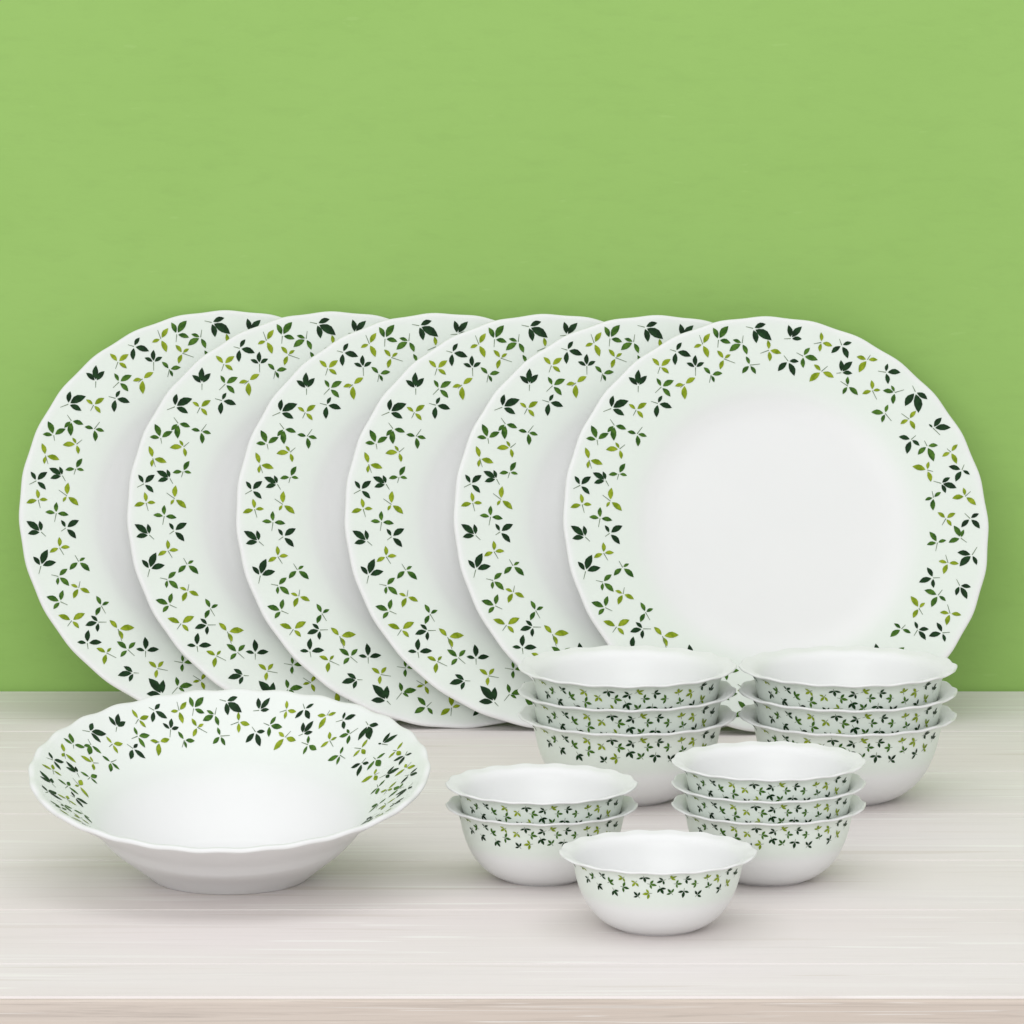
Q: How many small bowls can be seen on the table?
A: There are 12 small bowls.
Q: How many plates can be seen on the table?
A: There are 6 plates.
